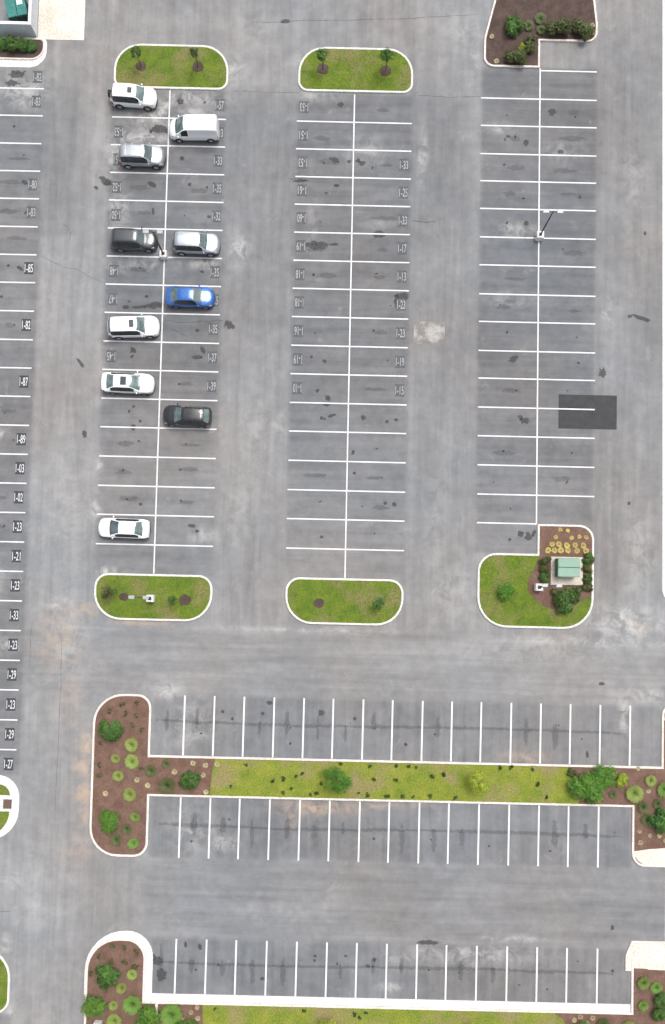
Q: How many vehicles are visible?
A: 10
